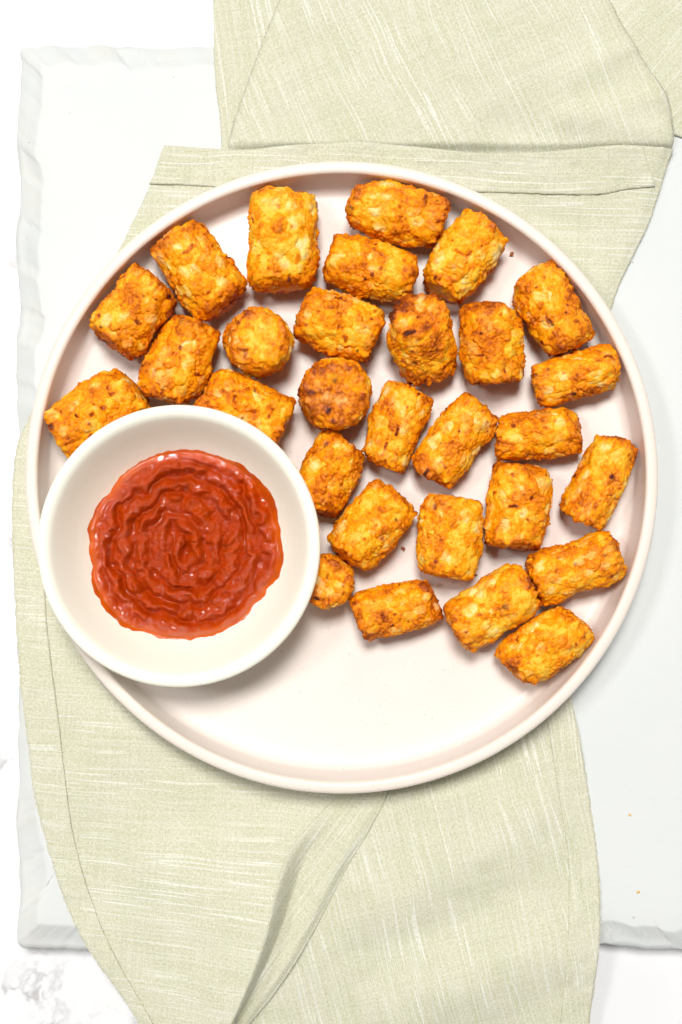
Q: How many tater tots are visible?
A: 29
